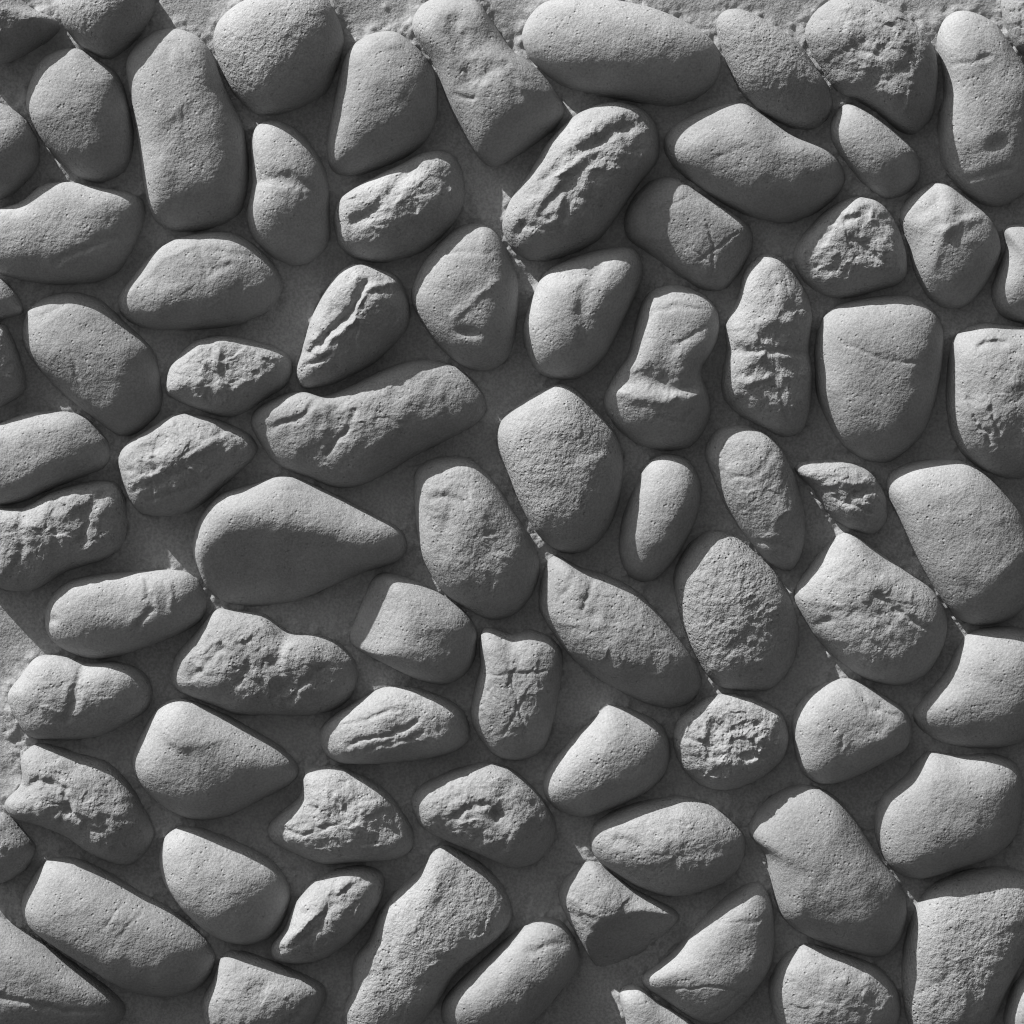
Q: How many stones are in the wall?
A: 80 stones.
